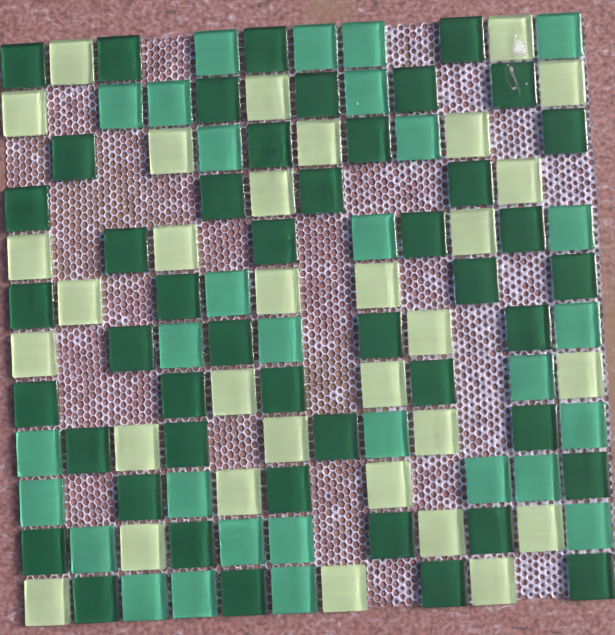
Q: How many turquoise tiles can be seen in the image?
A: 30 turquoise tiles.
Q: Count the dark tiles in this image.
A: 47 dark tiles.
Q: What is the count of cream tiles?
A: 32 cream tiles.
